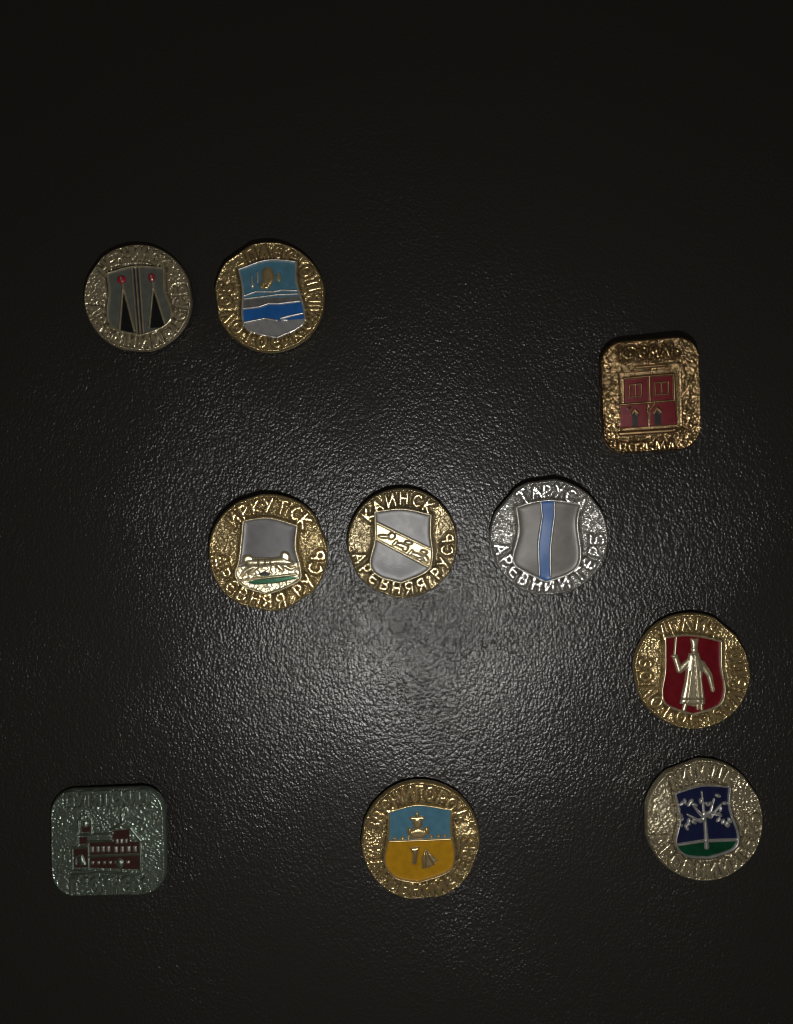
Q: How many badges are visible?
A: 10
